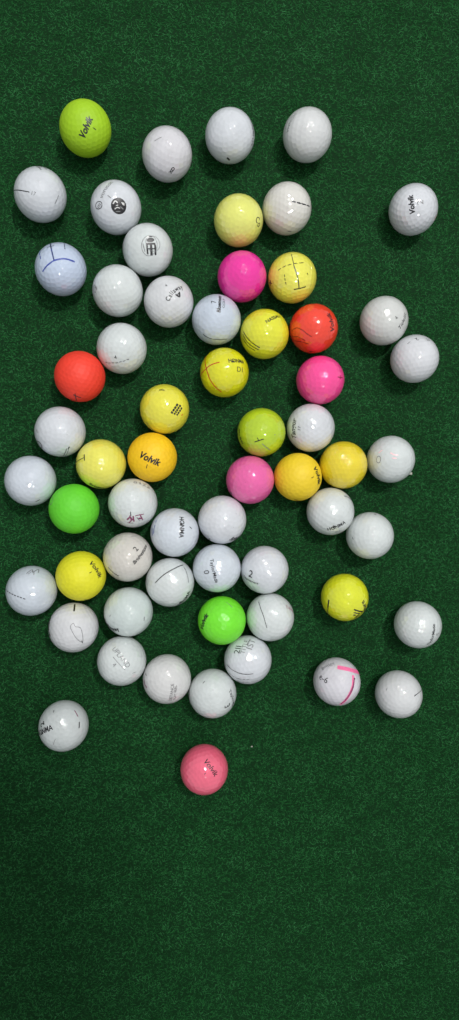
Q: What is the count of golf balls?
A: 61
